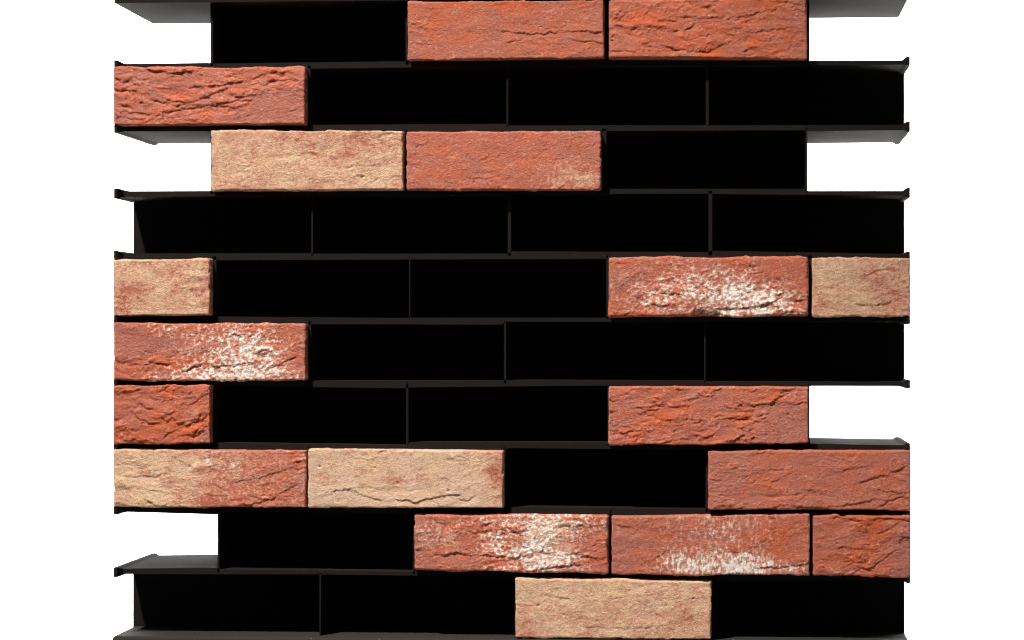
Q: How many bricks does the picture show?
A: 18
